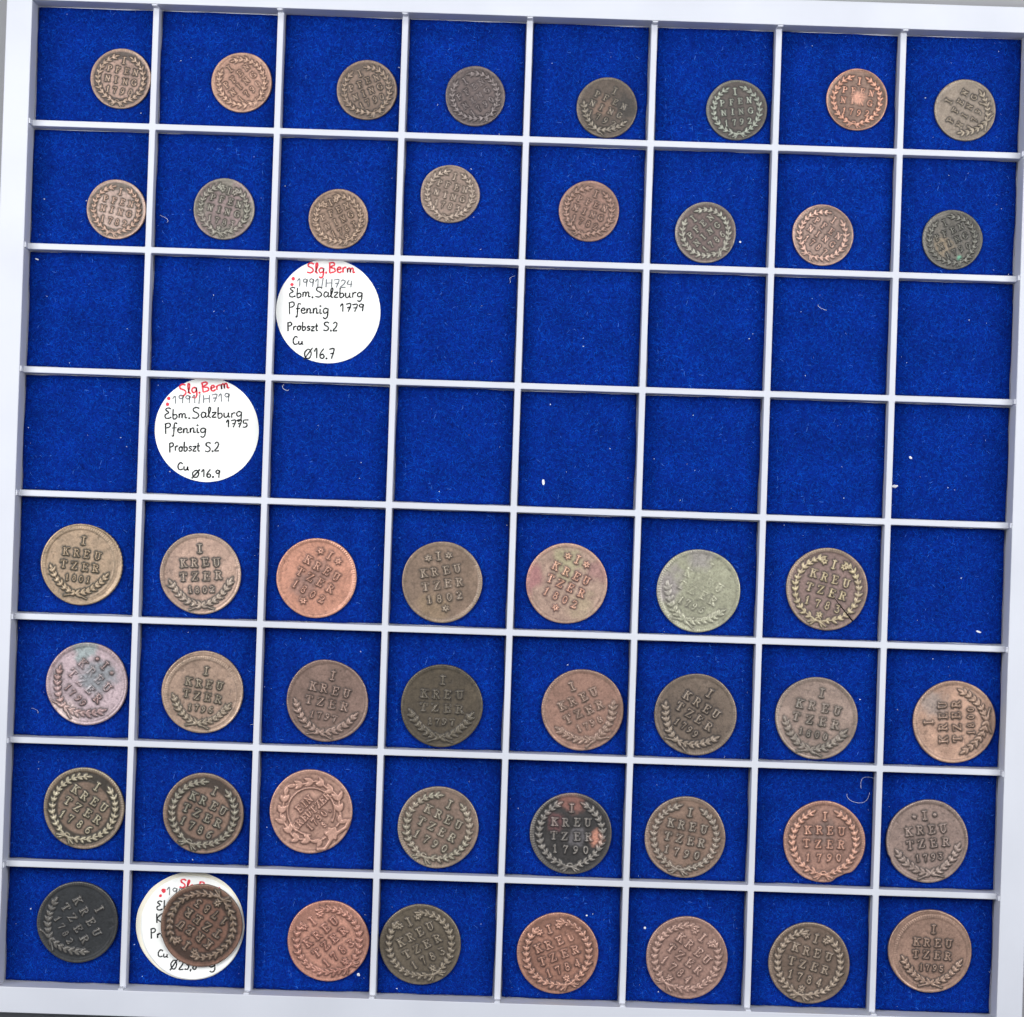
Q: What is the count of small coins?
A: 16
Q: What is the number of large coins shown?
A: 31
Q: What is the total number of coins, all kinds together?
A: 47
